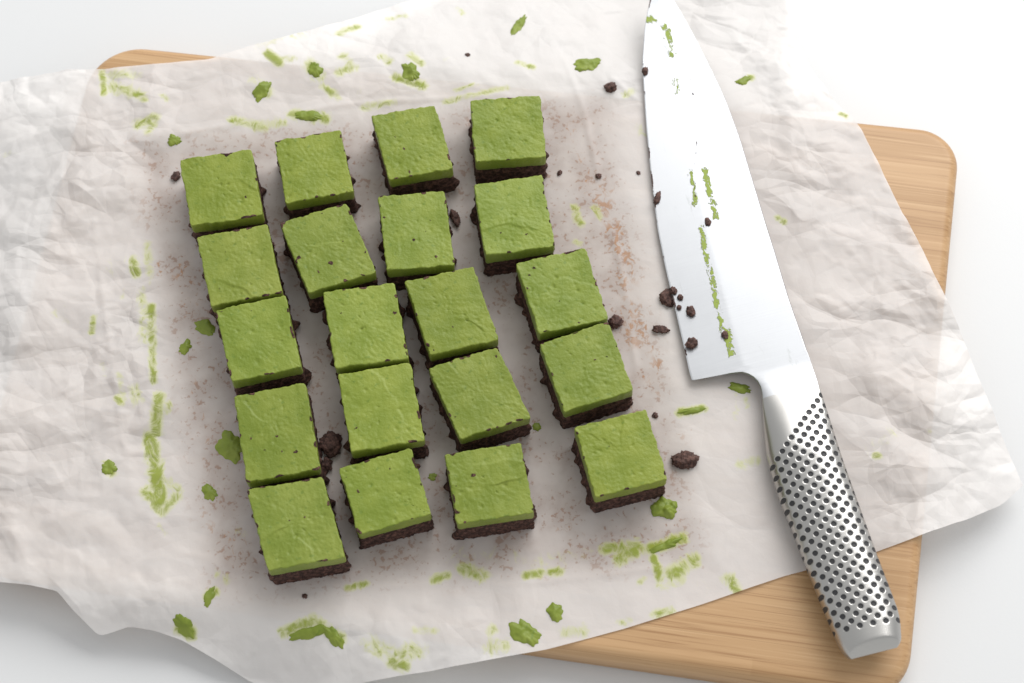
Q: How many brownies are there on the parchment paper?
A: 20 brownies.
